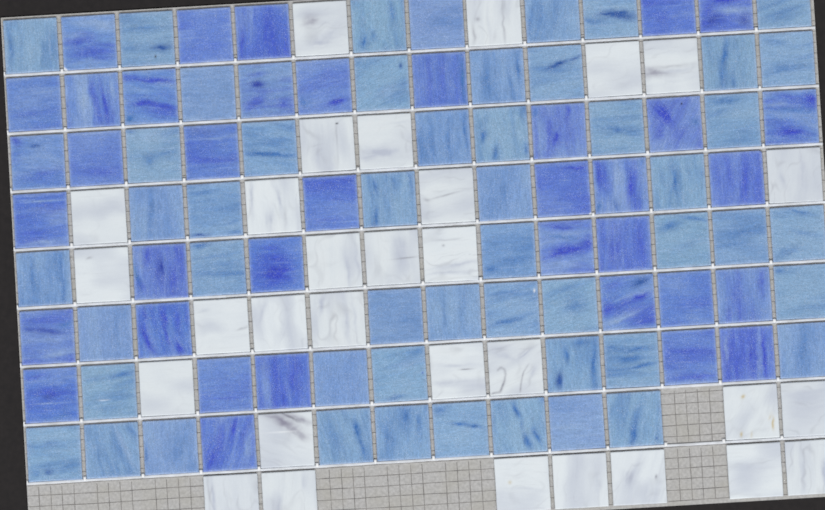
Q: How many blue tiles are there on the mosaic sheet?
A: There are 88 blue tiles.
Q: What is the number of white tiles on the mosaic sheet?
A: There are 30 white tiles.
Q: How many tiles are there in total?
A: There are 118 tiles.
